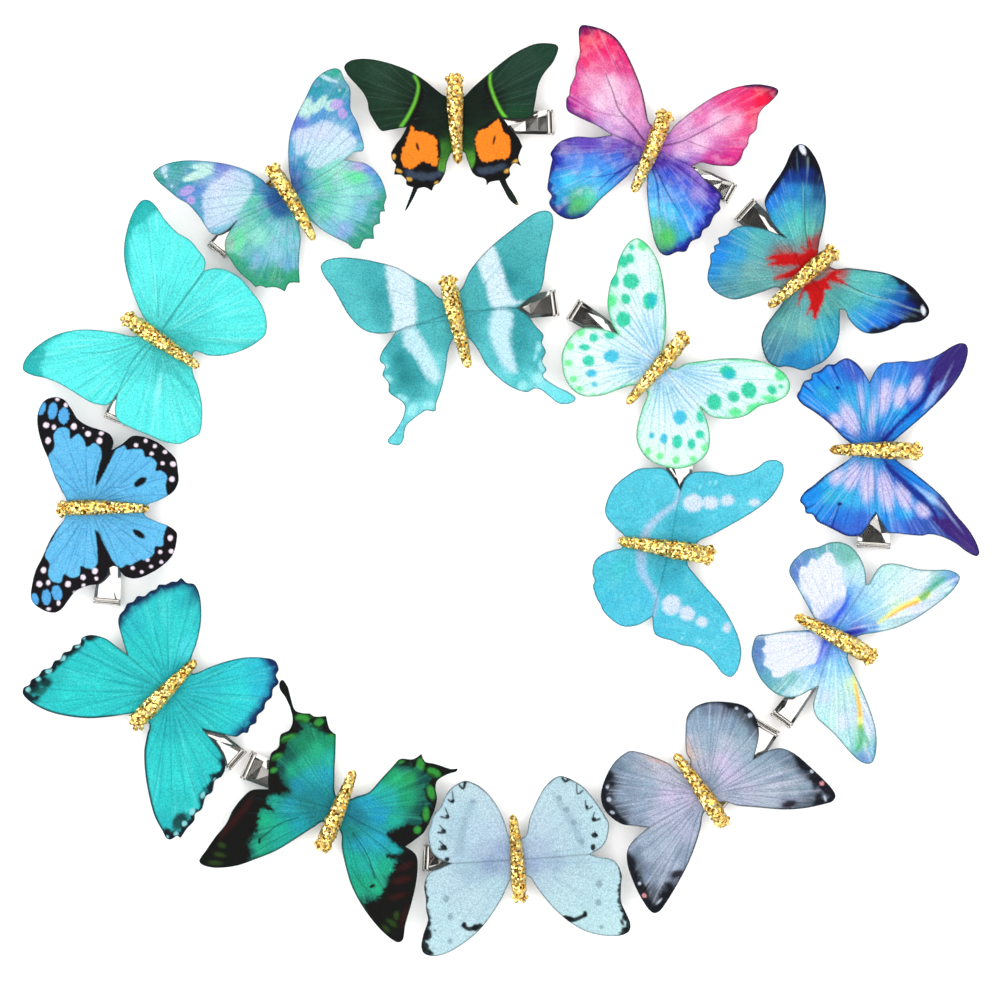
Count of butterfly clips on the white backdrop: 15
